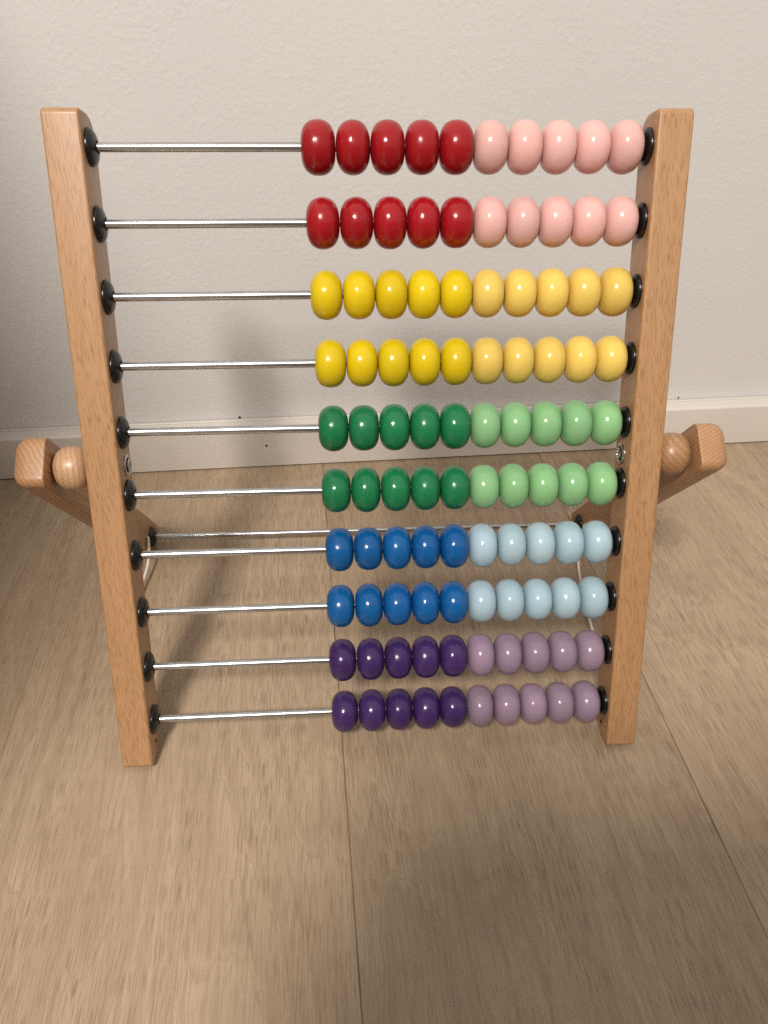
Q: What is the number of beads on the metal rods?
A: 100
